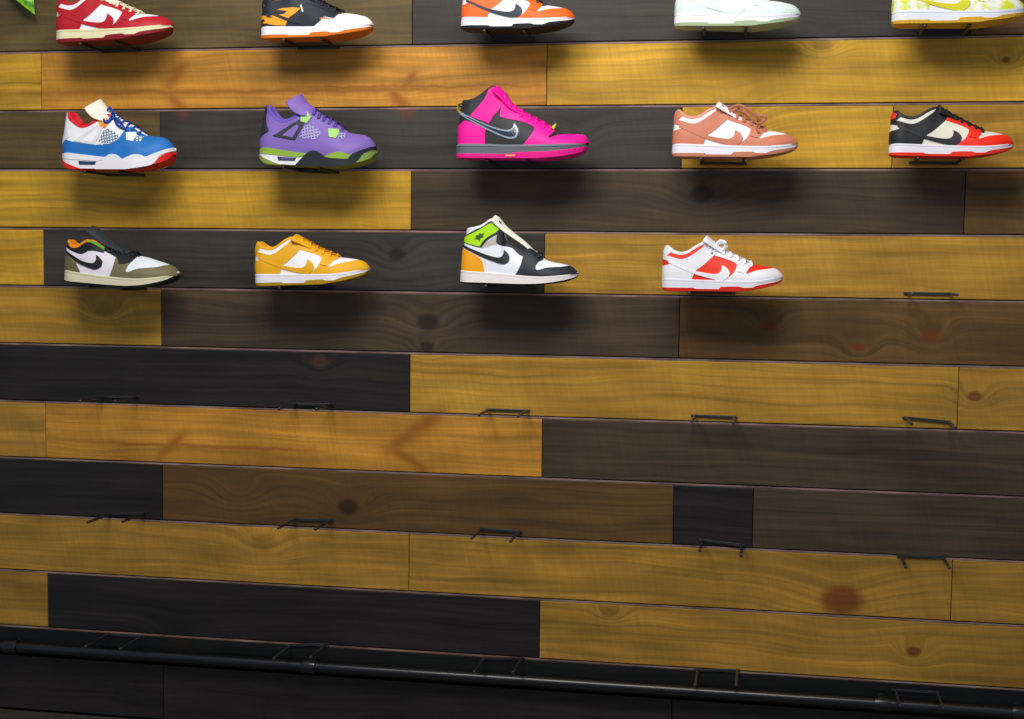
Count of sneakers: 14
